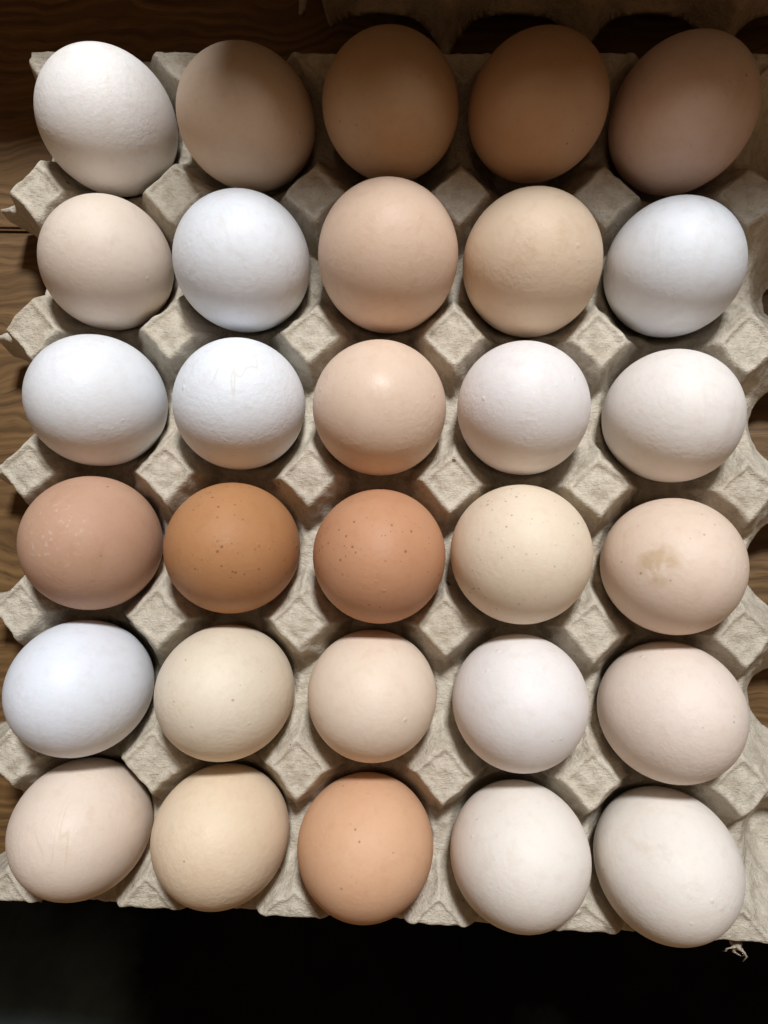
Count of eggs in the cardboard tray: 30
